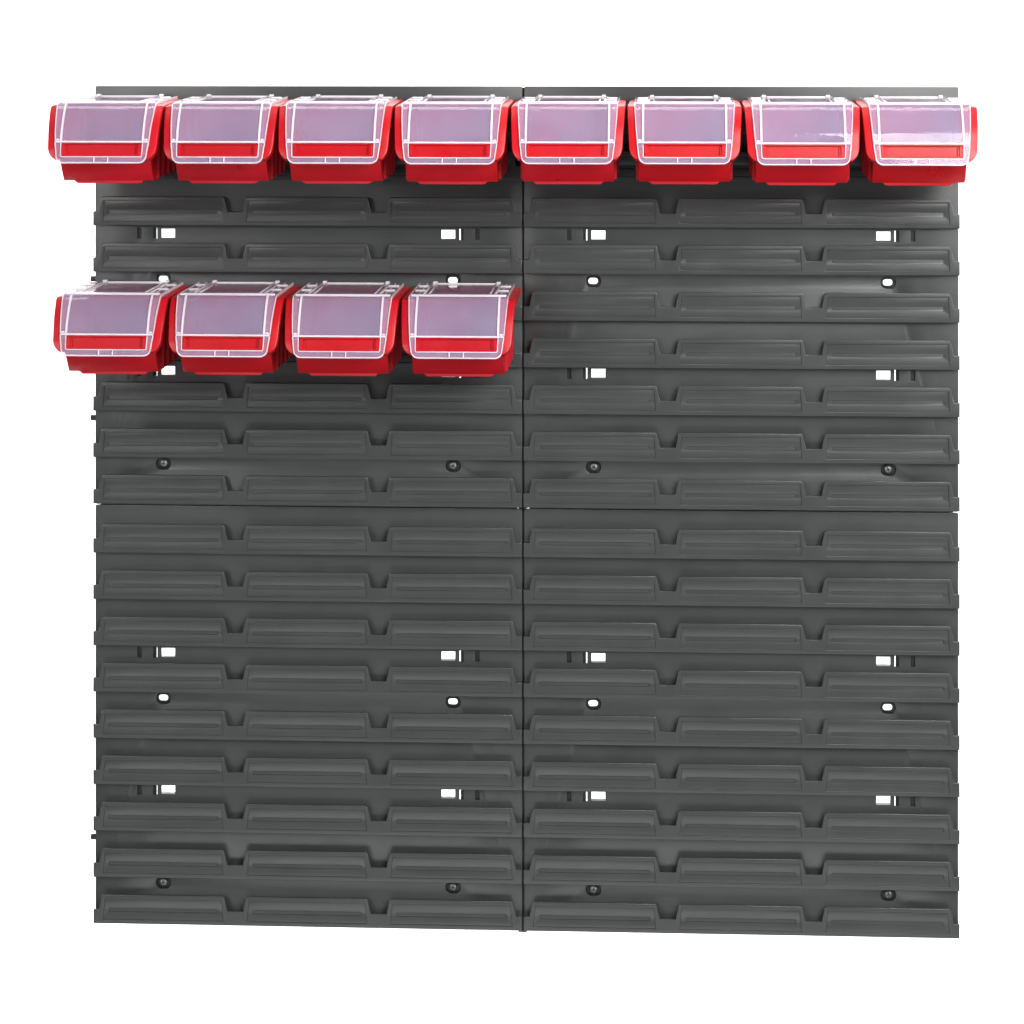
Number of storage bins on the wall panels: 12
